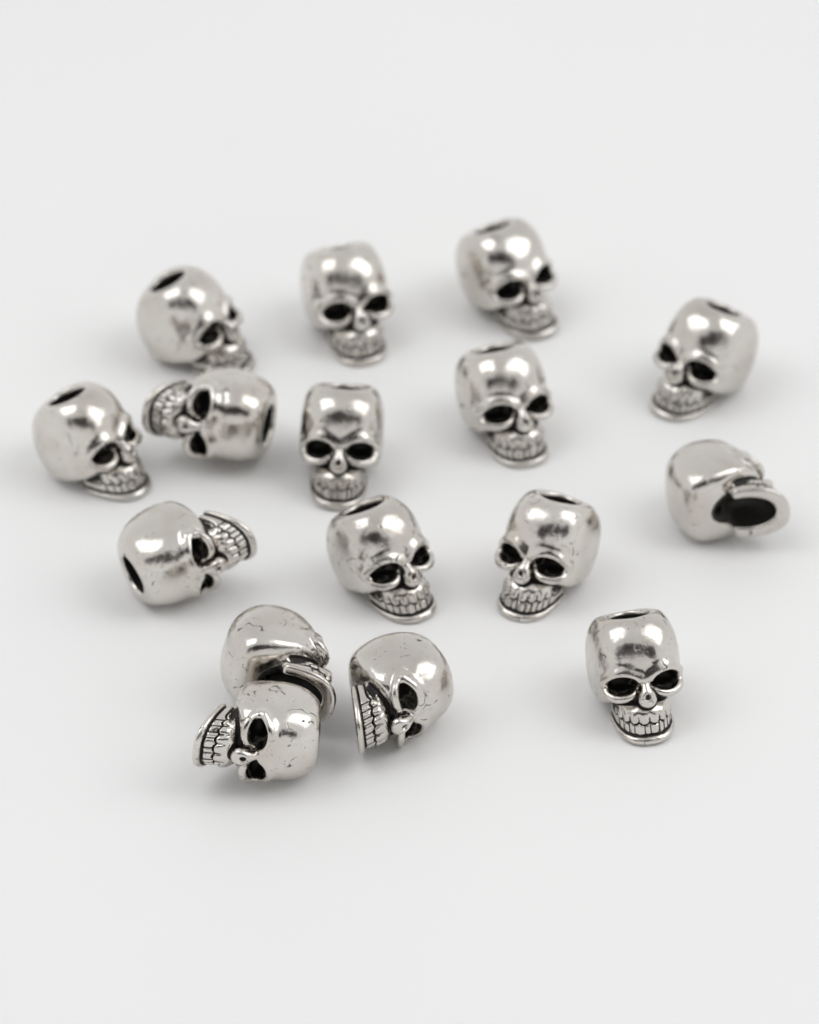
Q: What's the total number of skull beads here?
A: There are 16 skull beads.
